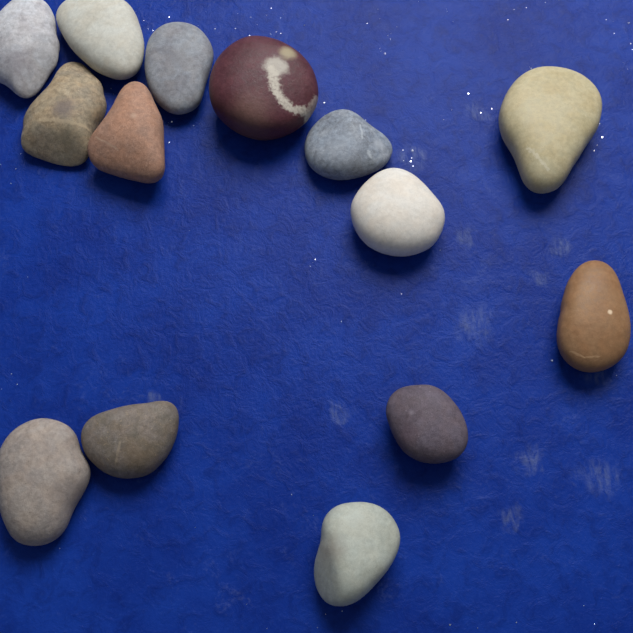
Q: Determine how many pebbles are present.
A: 14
